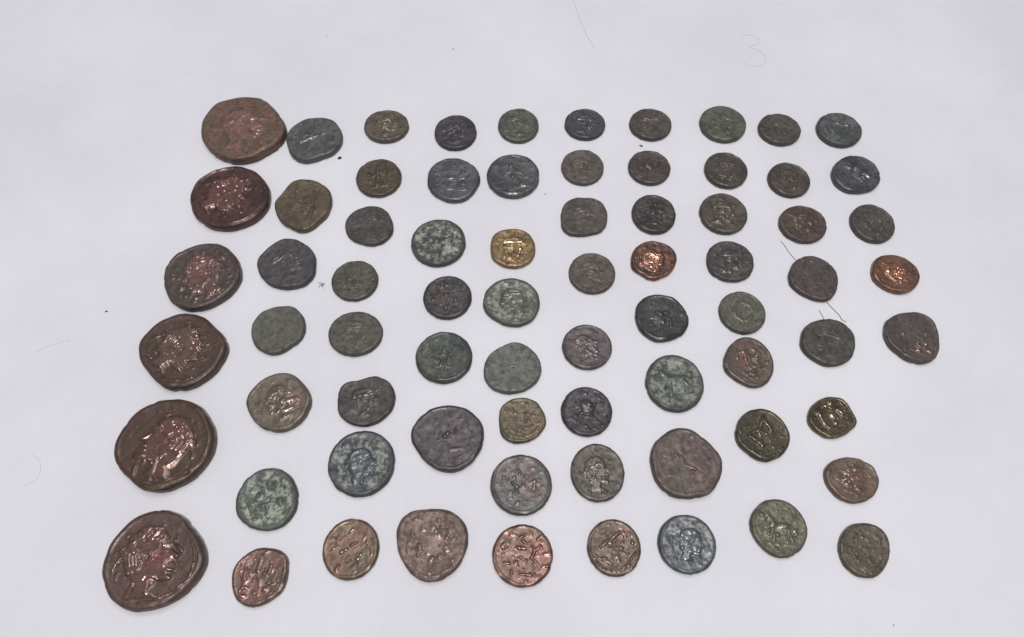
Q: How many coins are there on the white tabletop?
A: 73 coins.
